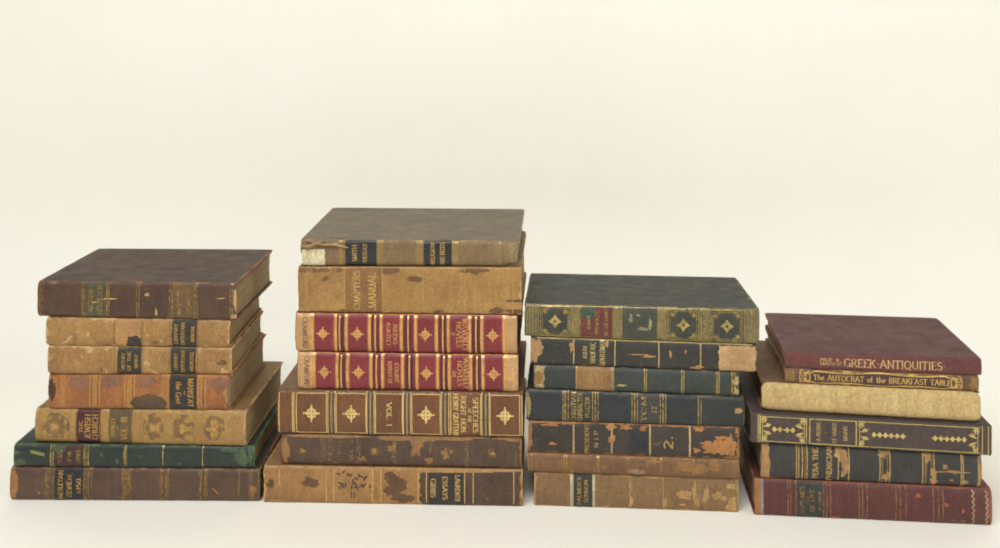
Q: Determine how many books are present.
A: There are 27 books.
